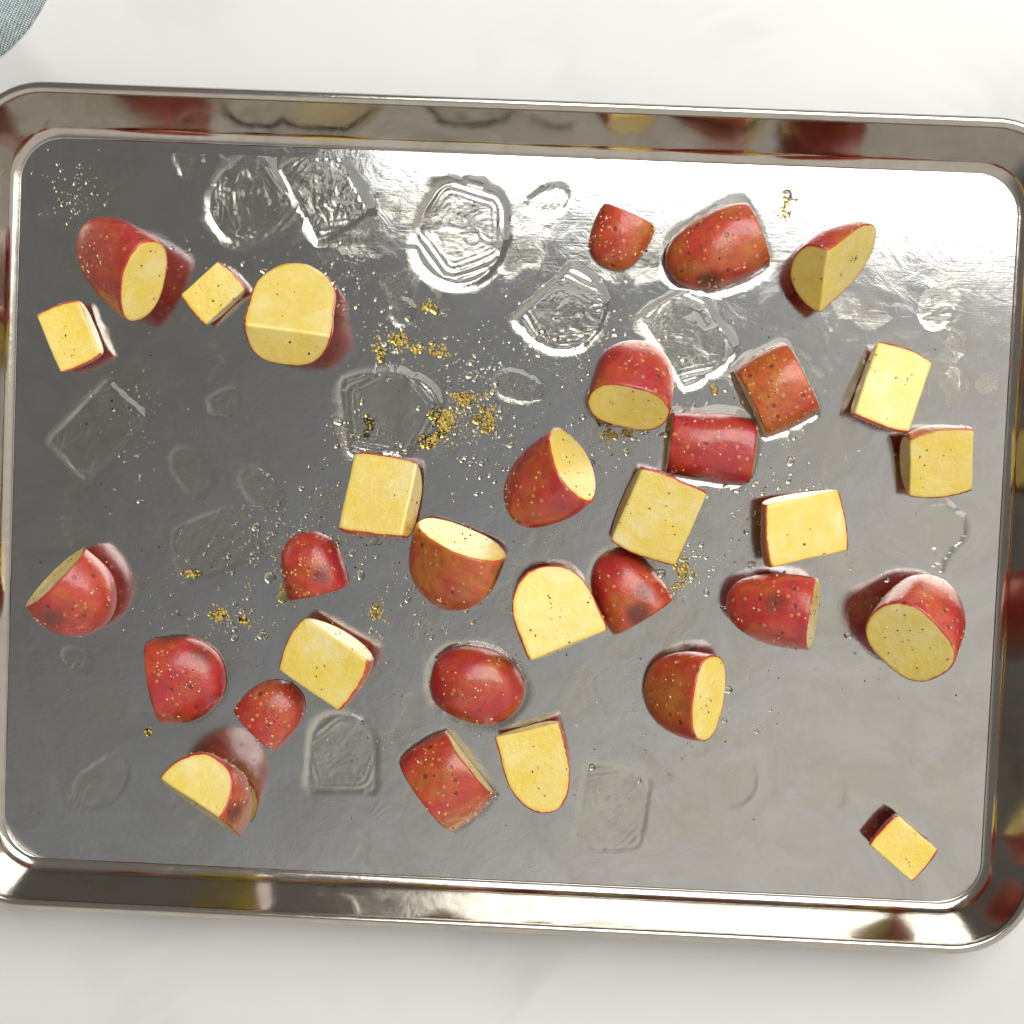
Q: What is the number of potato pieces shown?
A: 32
